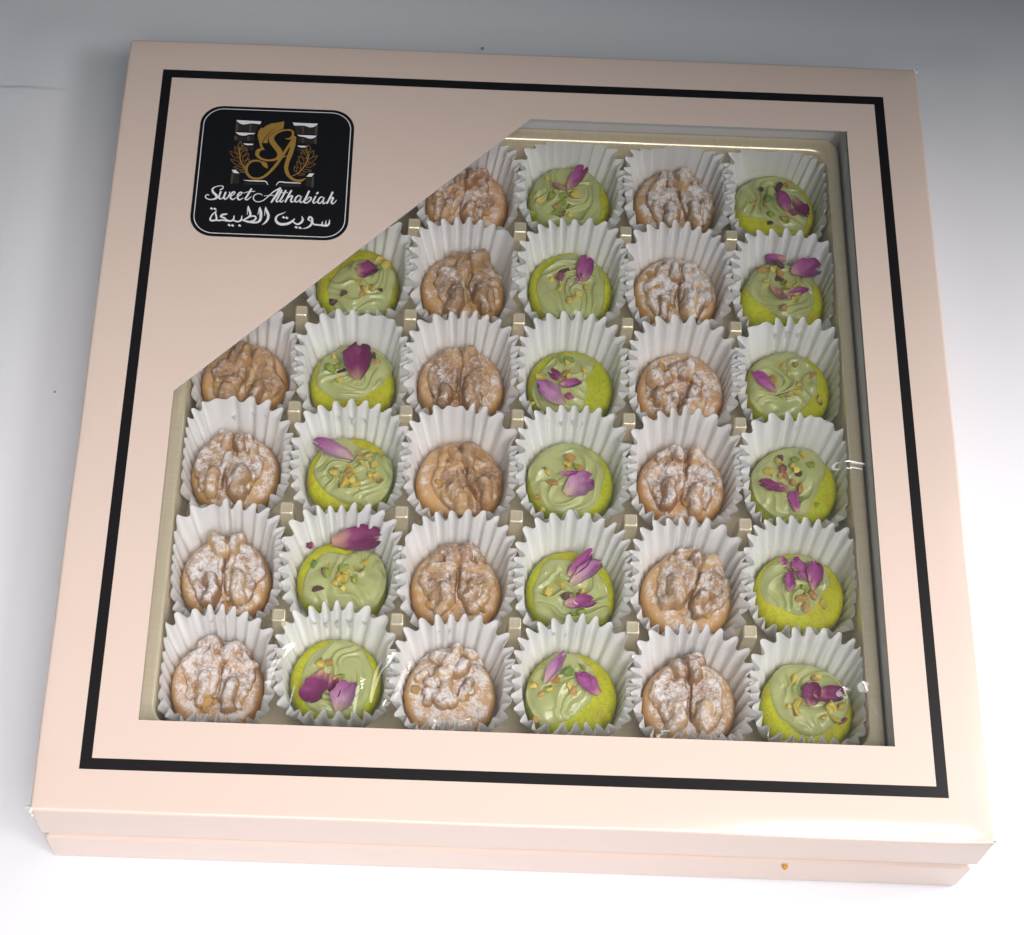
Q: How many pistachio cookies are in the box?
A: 17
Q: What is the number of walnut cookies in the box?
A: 16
